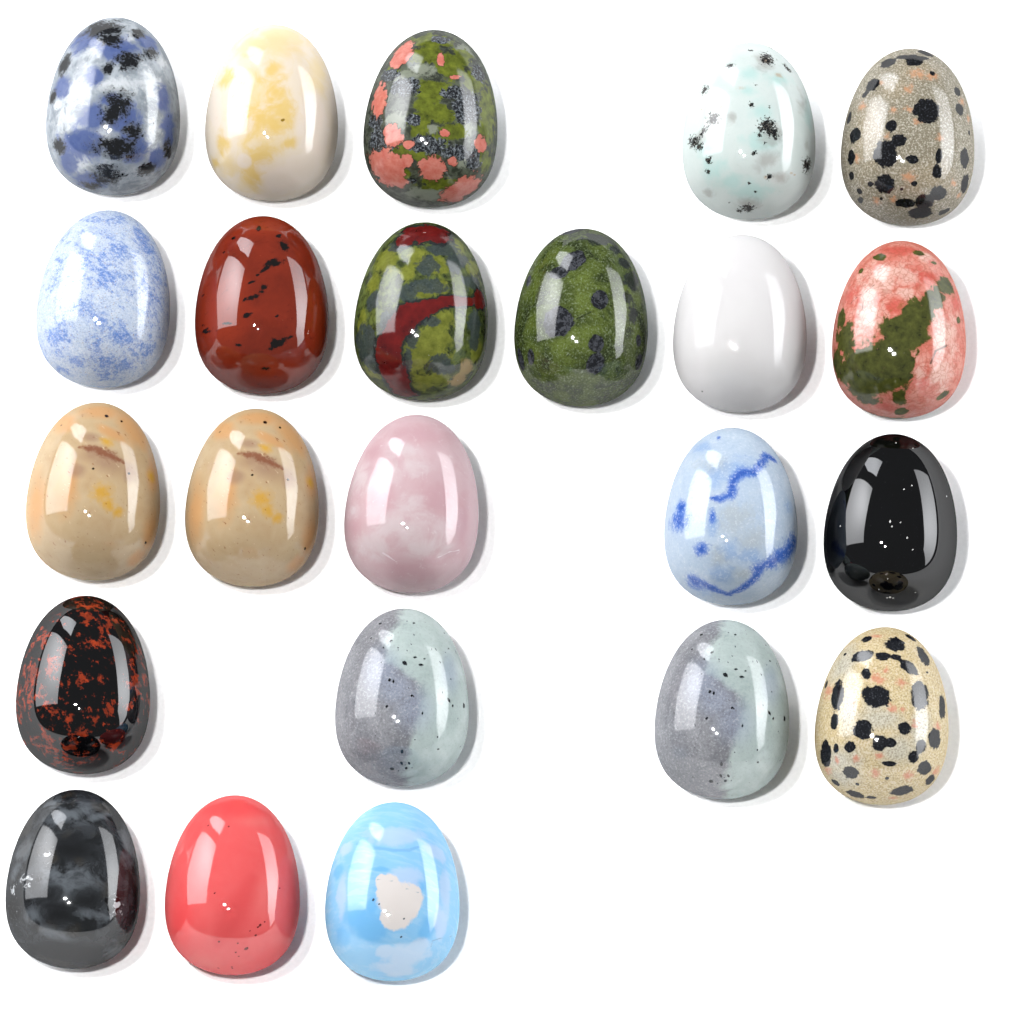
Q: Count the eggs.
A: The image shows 23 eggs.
